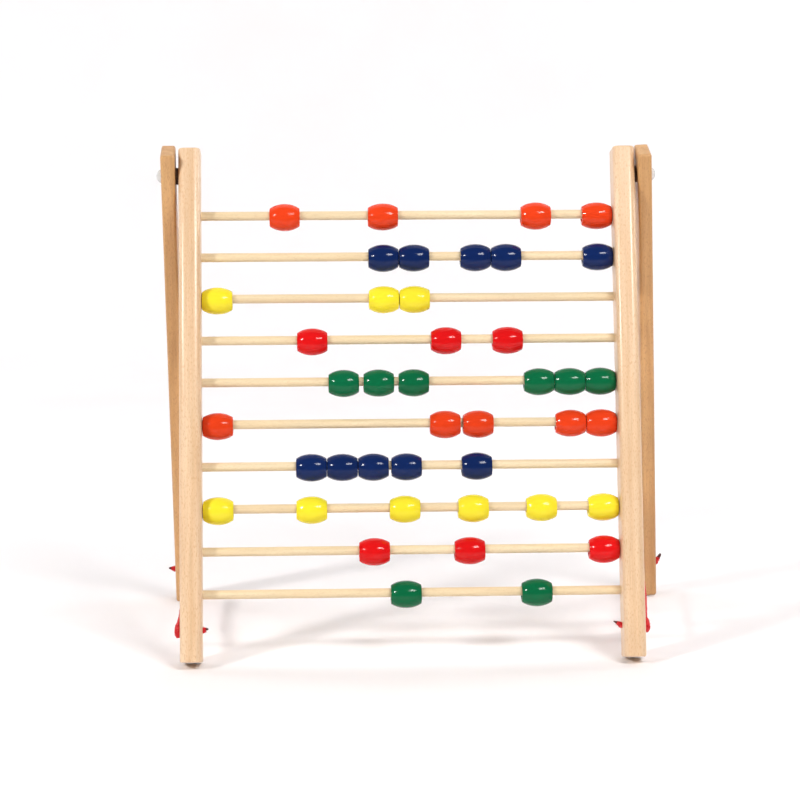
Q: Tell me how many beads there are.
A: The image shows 42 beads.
